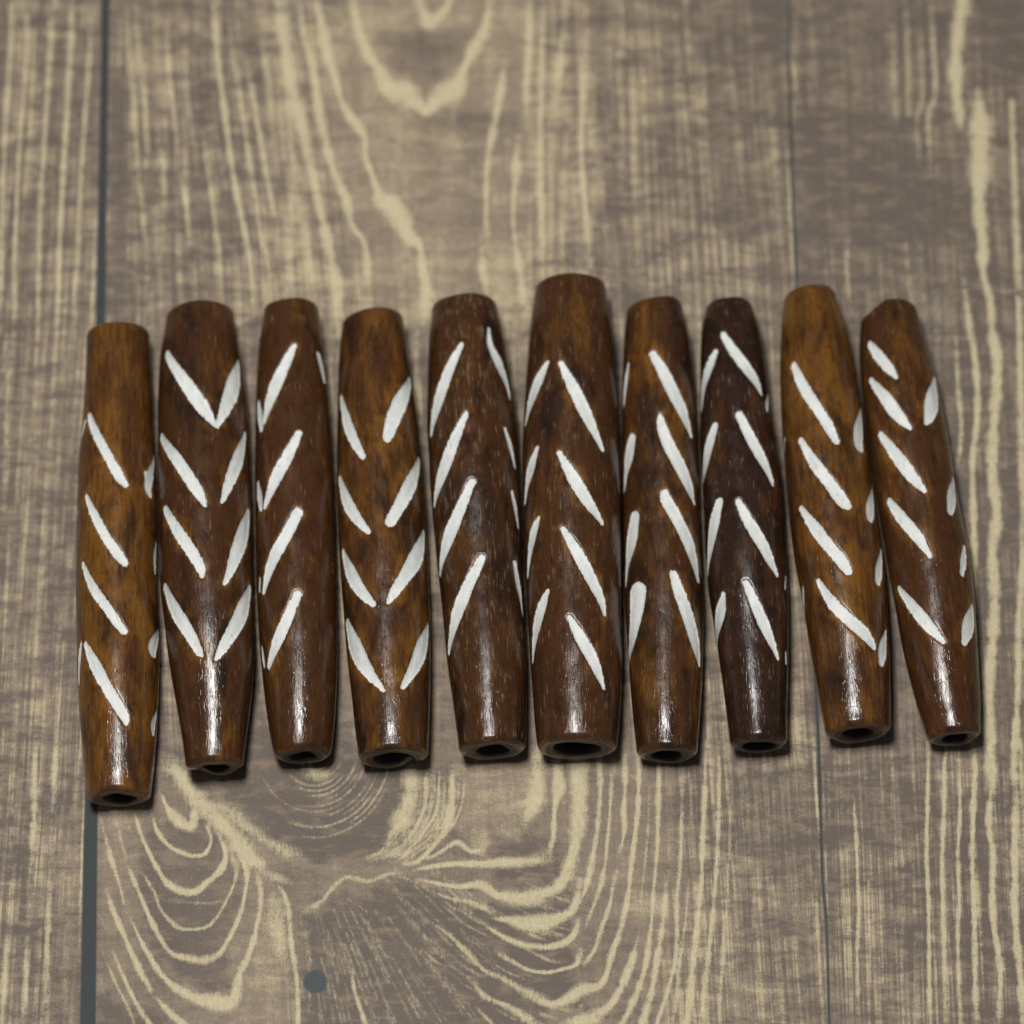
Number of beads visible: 10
